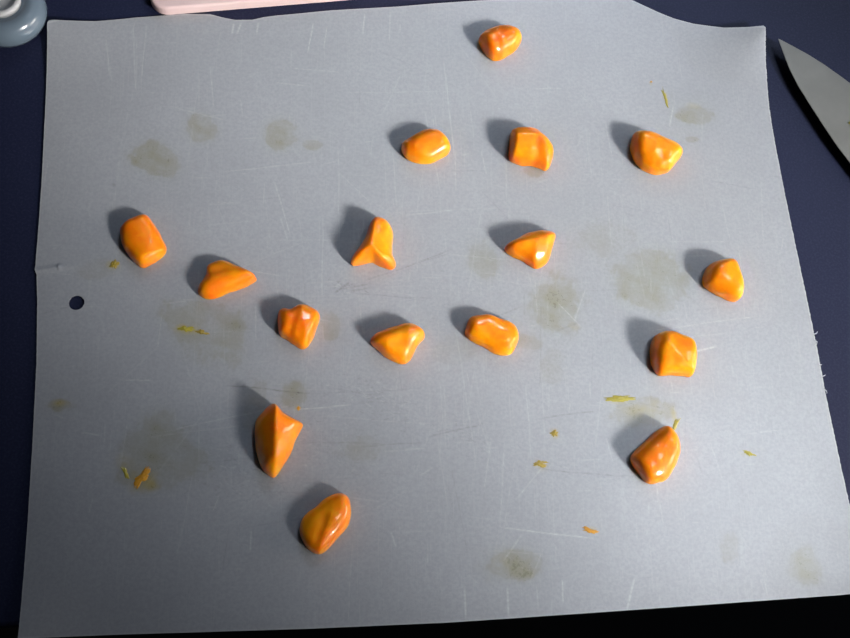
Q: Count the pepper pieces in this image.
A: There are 16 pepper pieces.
